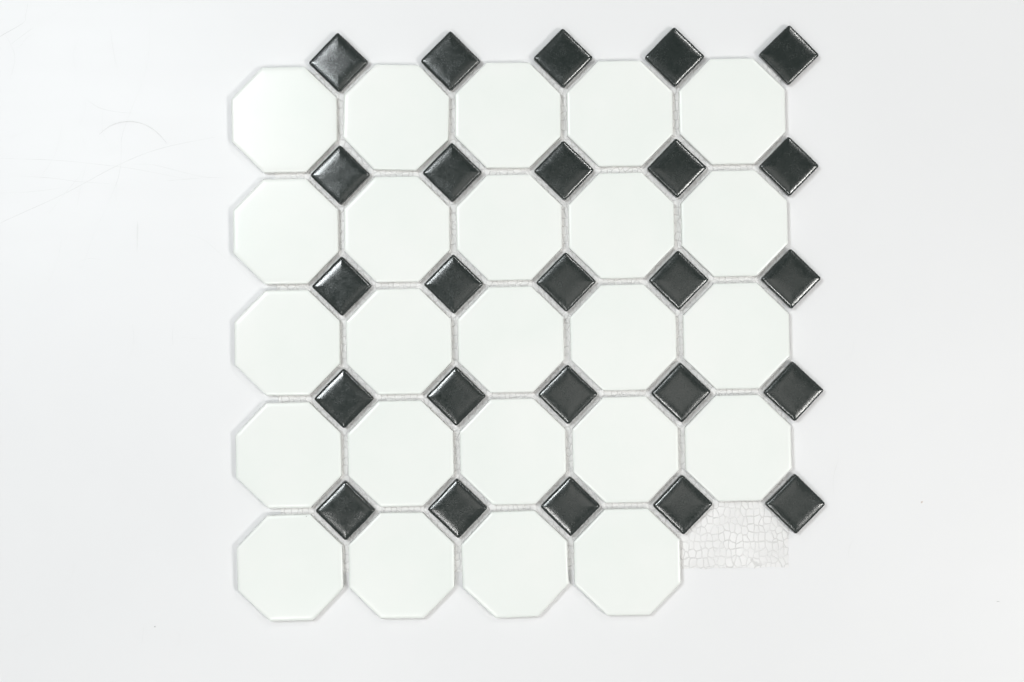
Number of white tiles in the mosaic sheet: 24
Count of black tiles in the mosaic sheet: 25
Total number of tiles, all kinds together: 49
